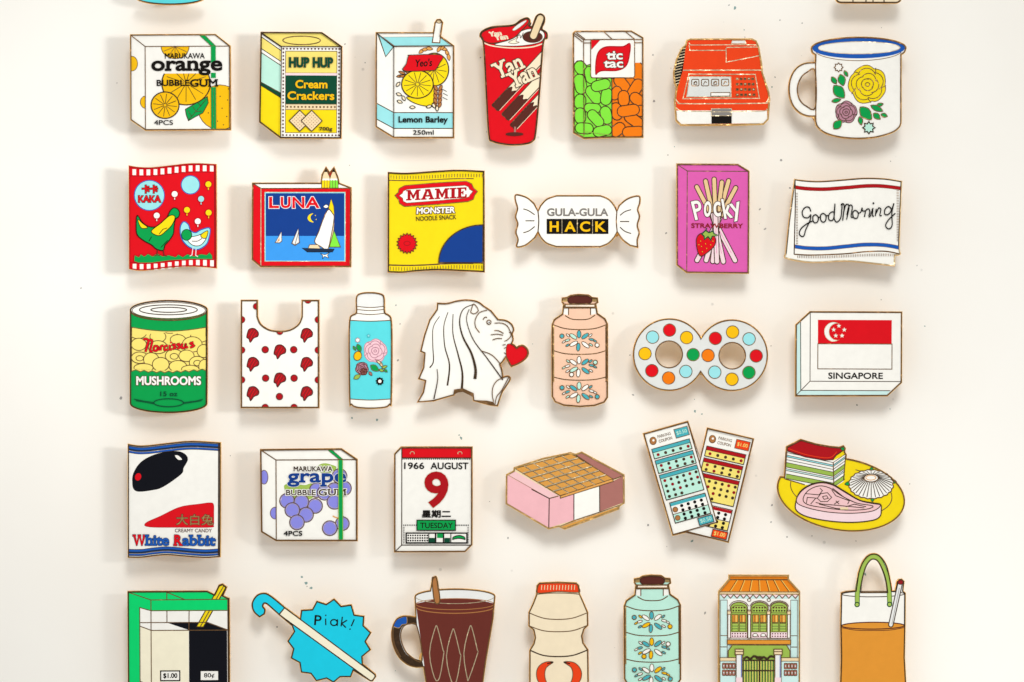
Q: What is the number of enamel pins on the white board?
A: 35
